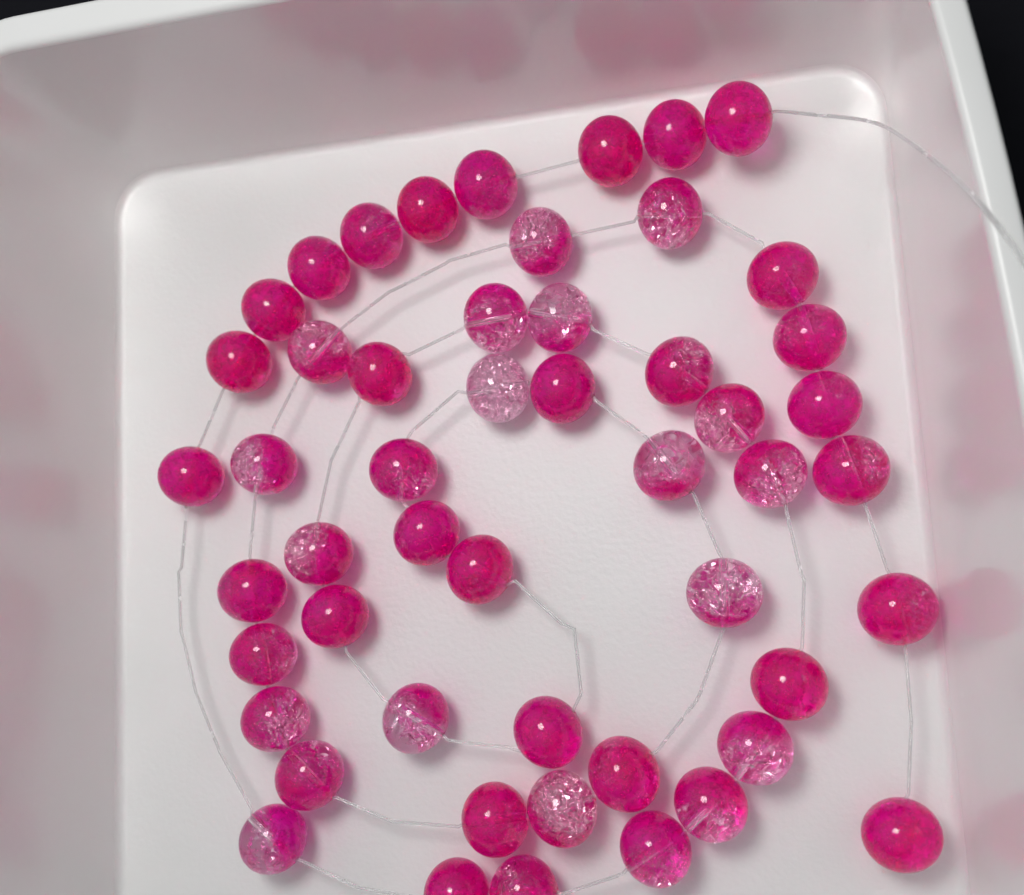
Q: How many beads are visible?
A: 51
